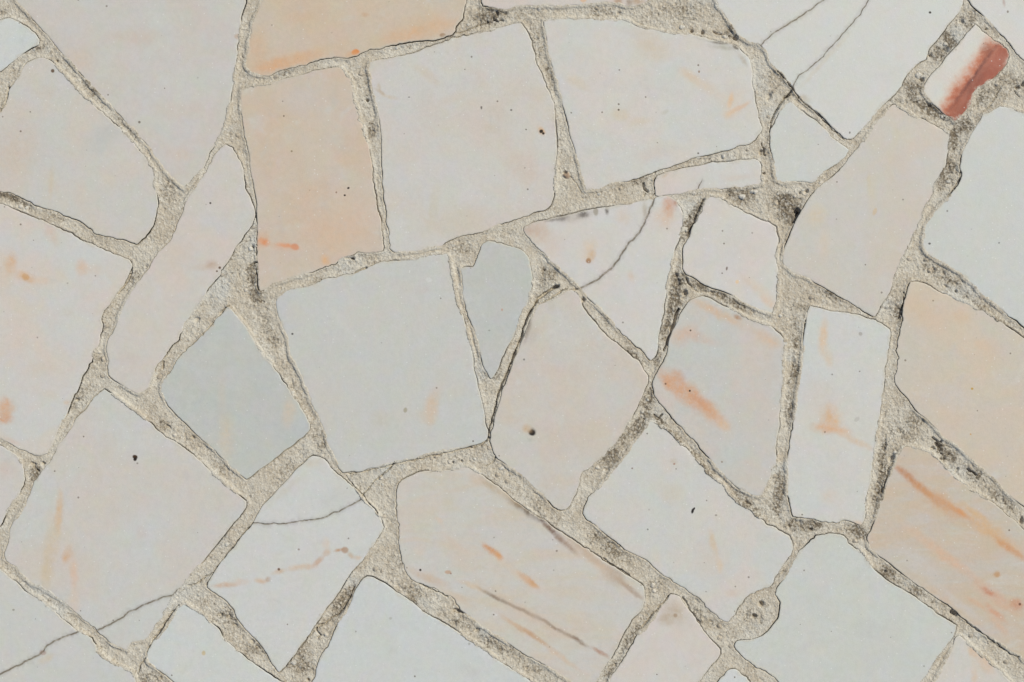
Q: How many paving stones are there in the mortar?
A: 39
